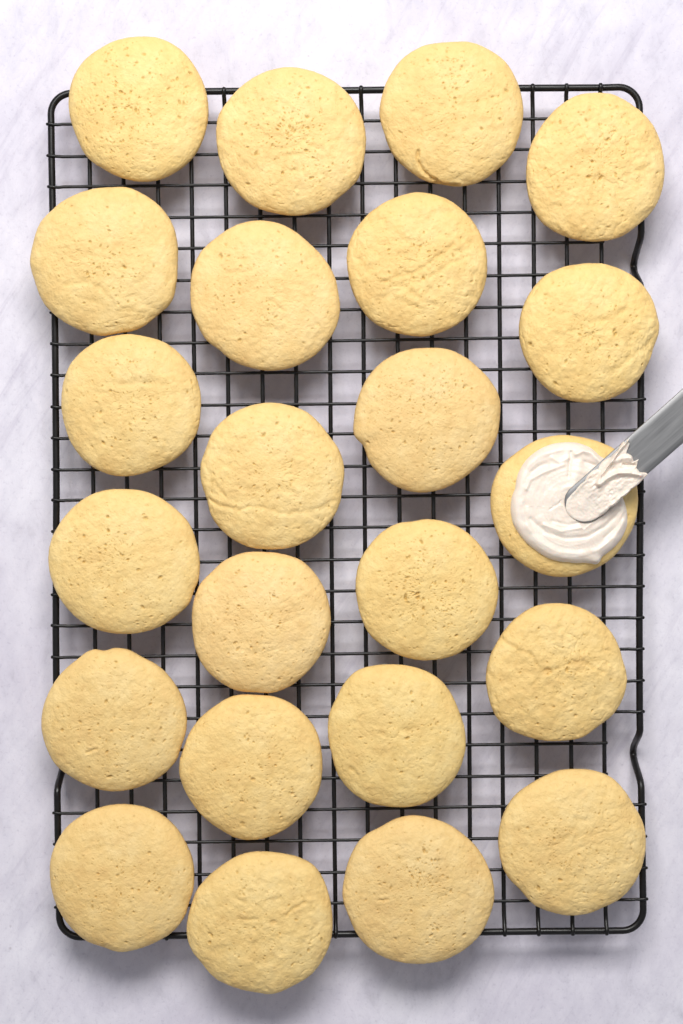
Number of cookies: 23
